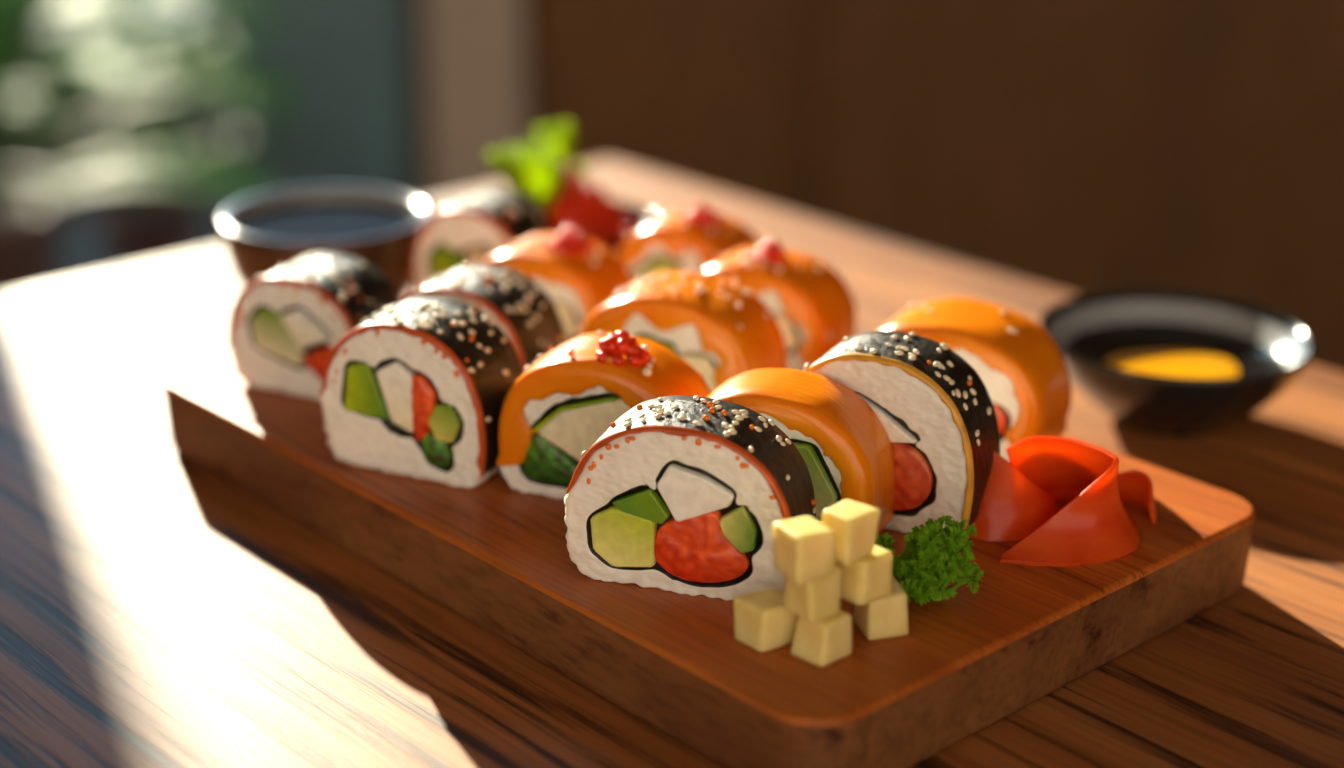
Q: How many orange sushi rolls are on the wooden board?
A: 7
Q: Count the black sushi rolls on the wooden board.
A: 6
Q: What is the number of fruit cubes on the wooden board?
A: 7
